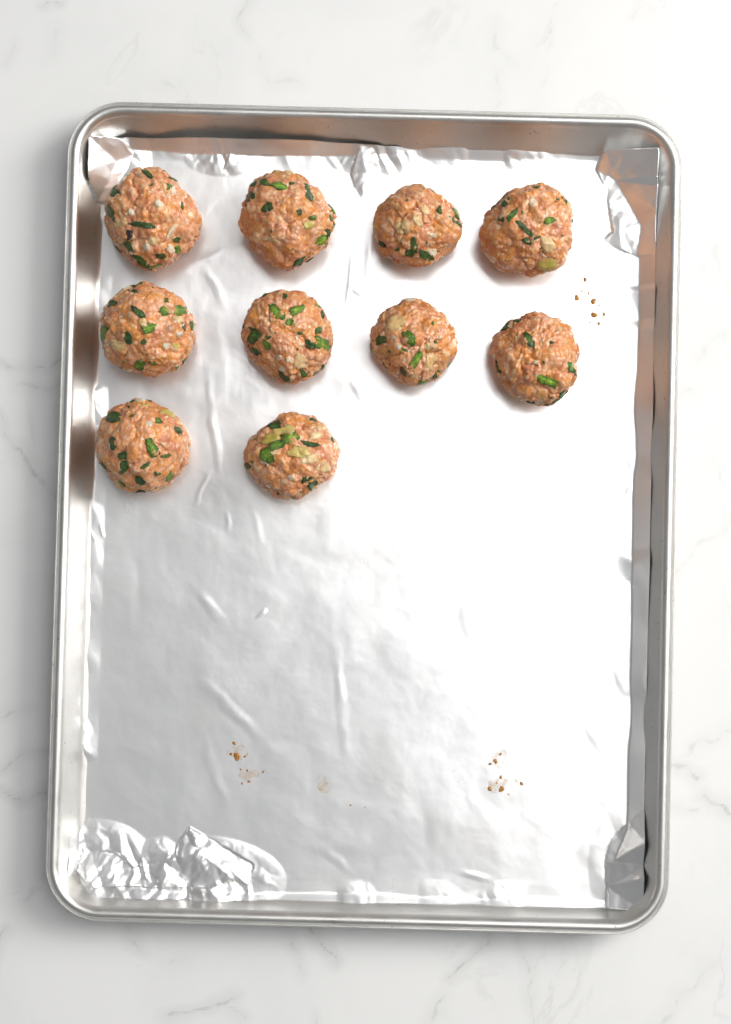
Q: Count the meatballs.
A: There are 10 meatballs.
